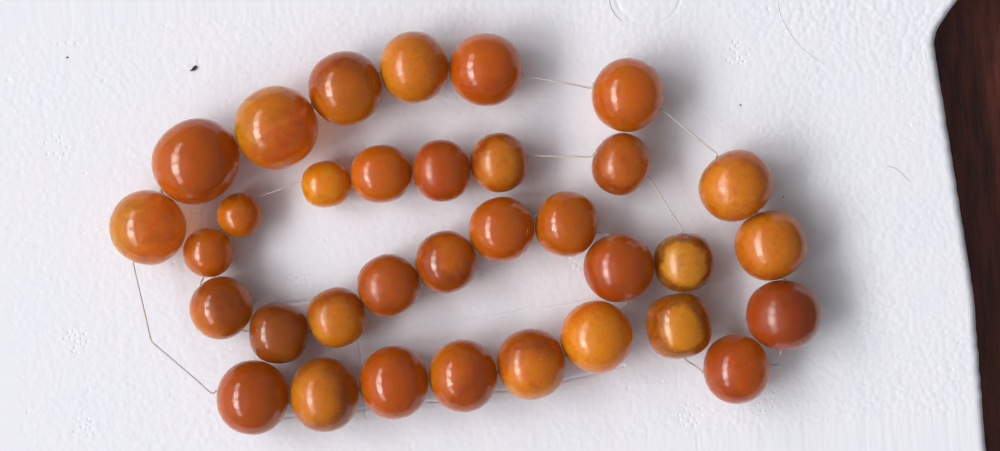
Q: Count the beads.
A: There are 34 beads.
